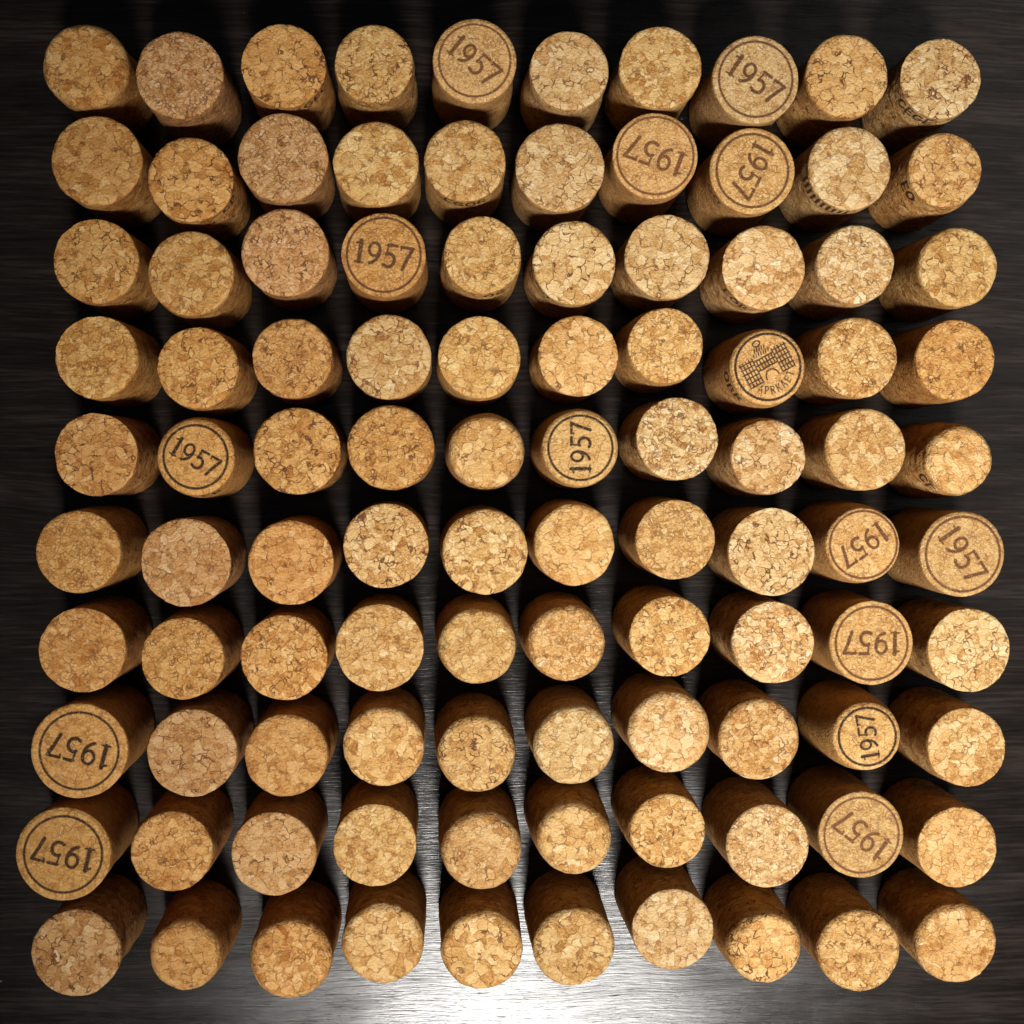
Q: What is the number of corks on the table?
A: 100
